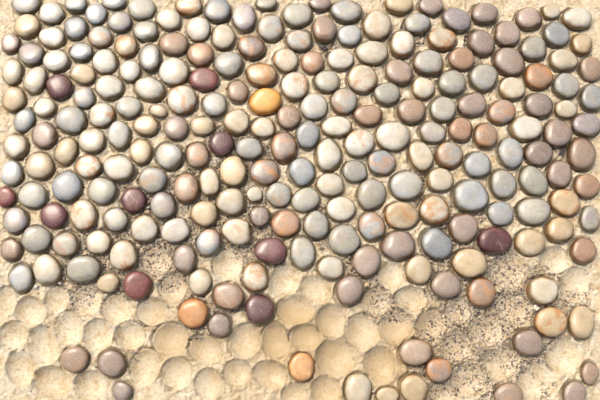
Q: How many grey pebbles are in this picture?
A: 80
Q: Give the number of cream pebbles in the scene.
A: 88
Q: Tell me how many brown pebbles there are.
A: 59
